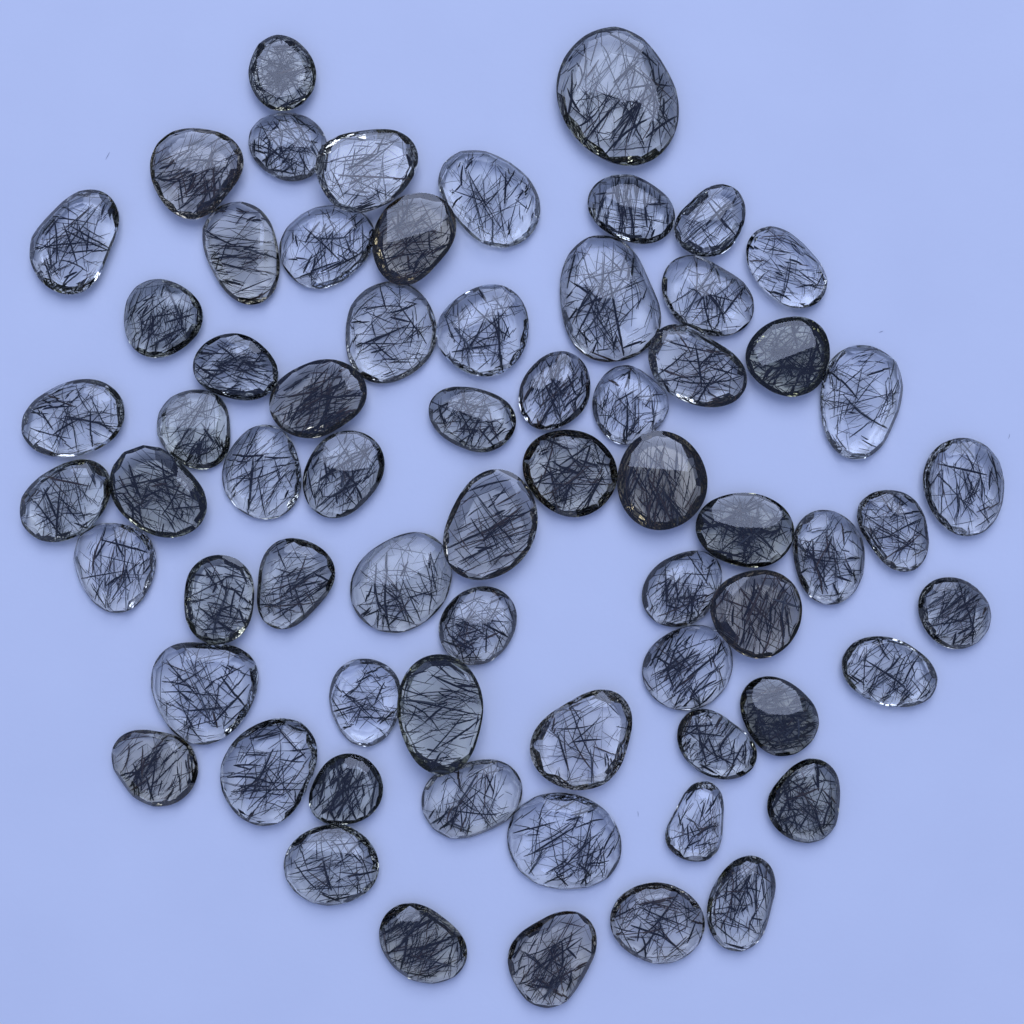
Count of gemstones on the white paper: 67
